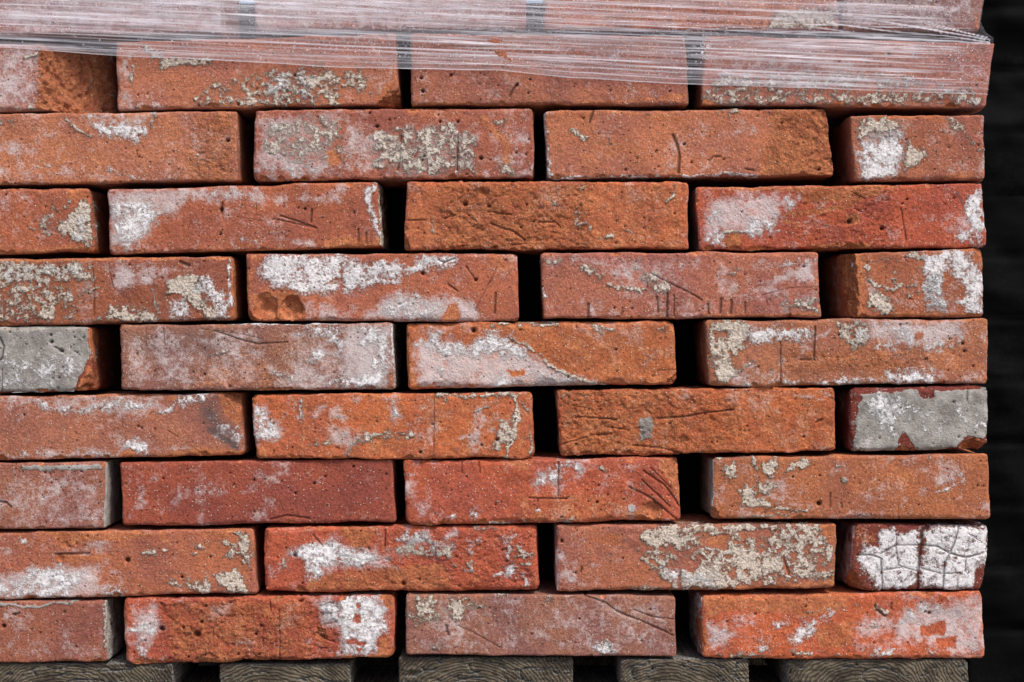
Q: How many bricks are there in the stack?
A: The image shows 40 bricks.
